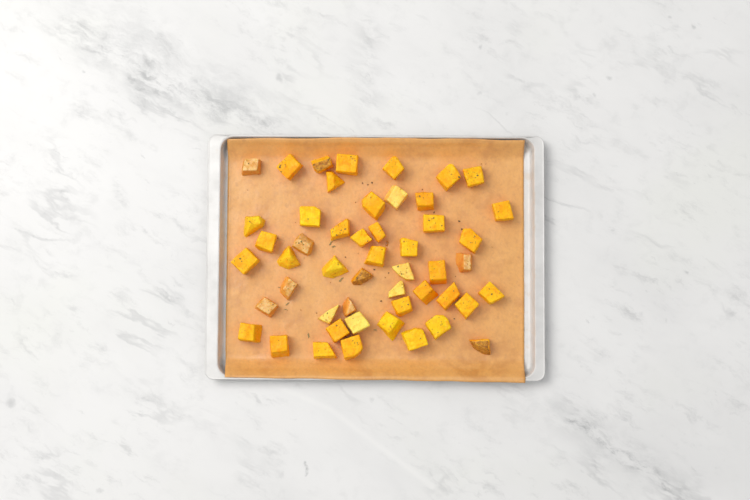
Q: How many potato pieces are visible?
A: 50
